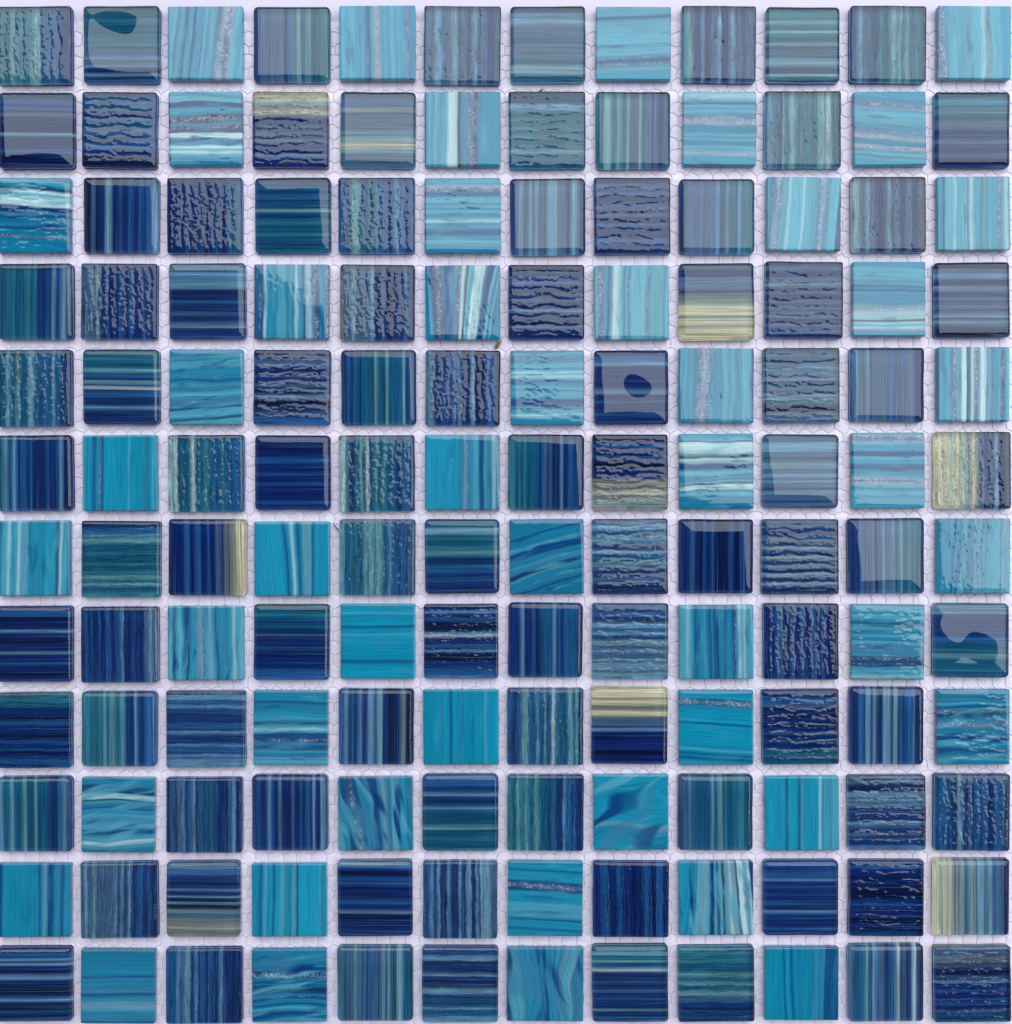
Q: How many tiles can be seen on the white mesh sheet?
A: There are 144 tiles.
